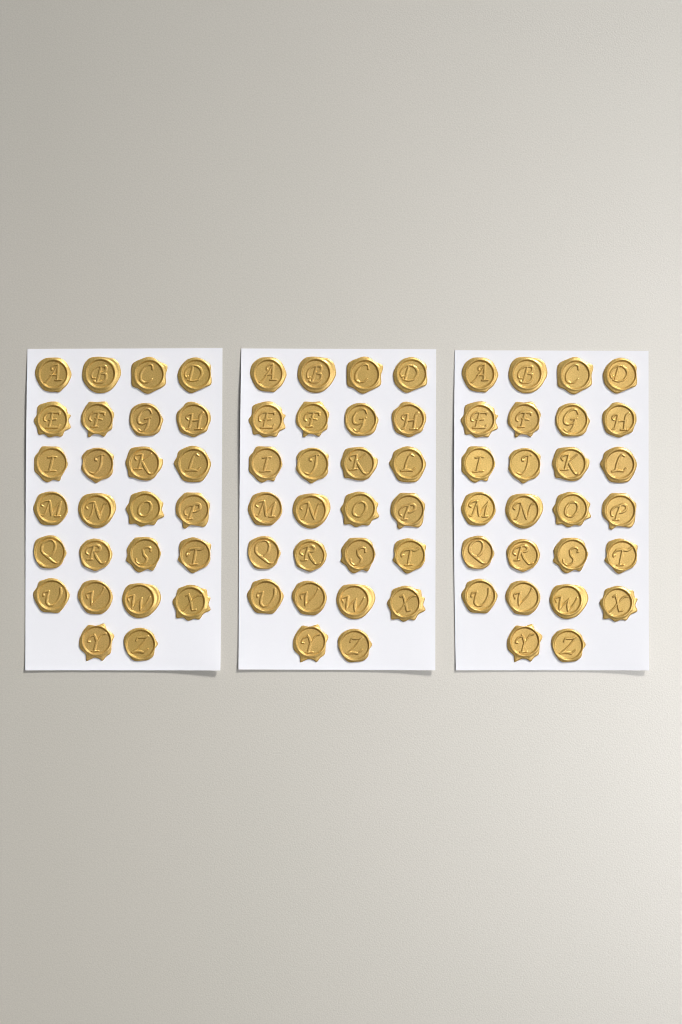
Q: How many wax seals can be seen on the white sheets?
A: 78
